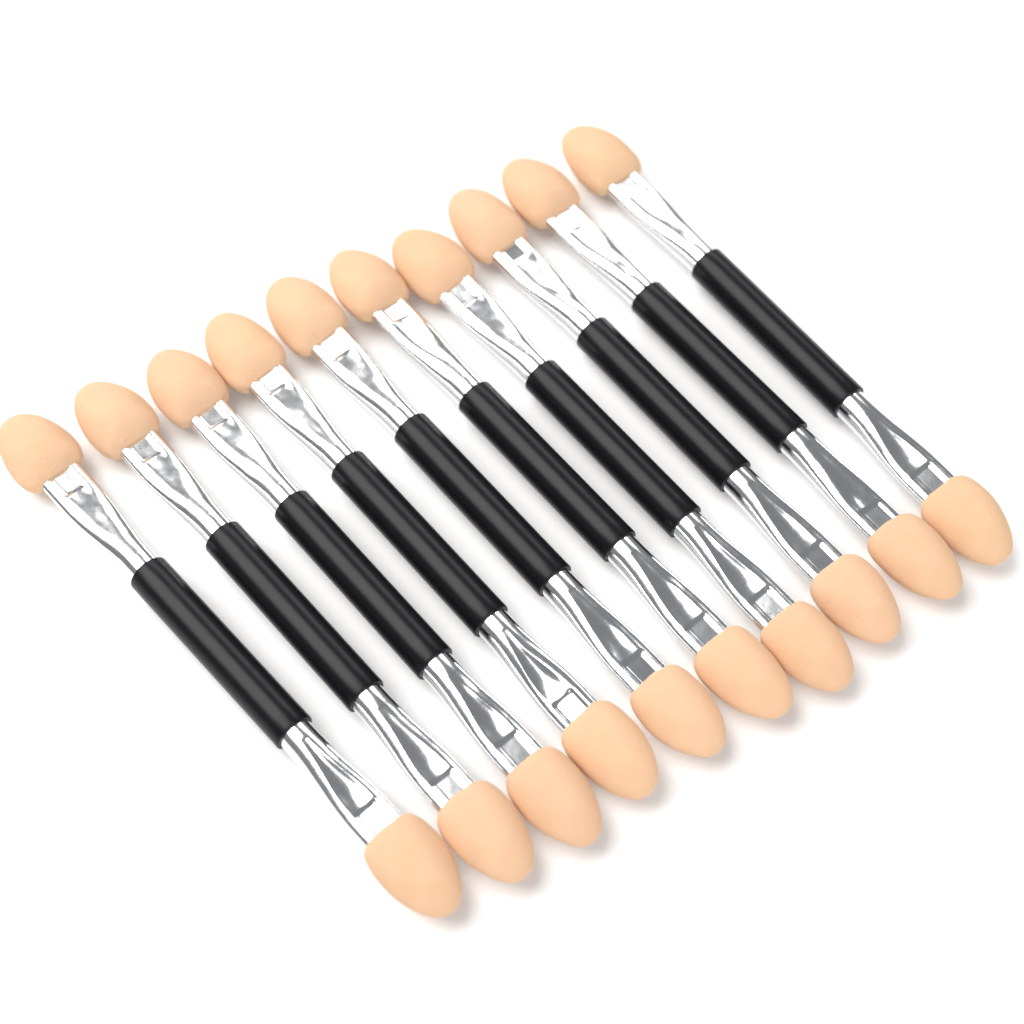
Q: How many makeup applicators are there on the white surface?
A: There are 10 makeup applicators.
